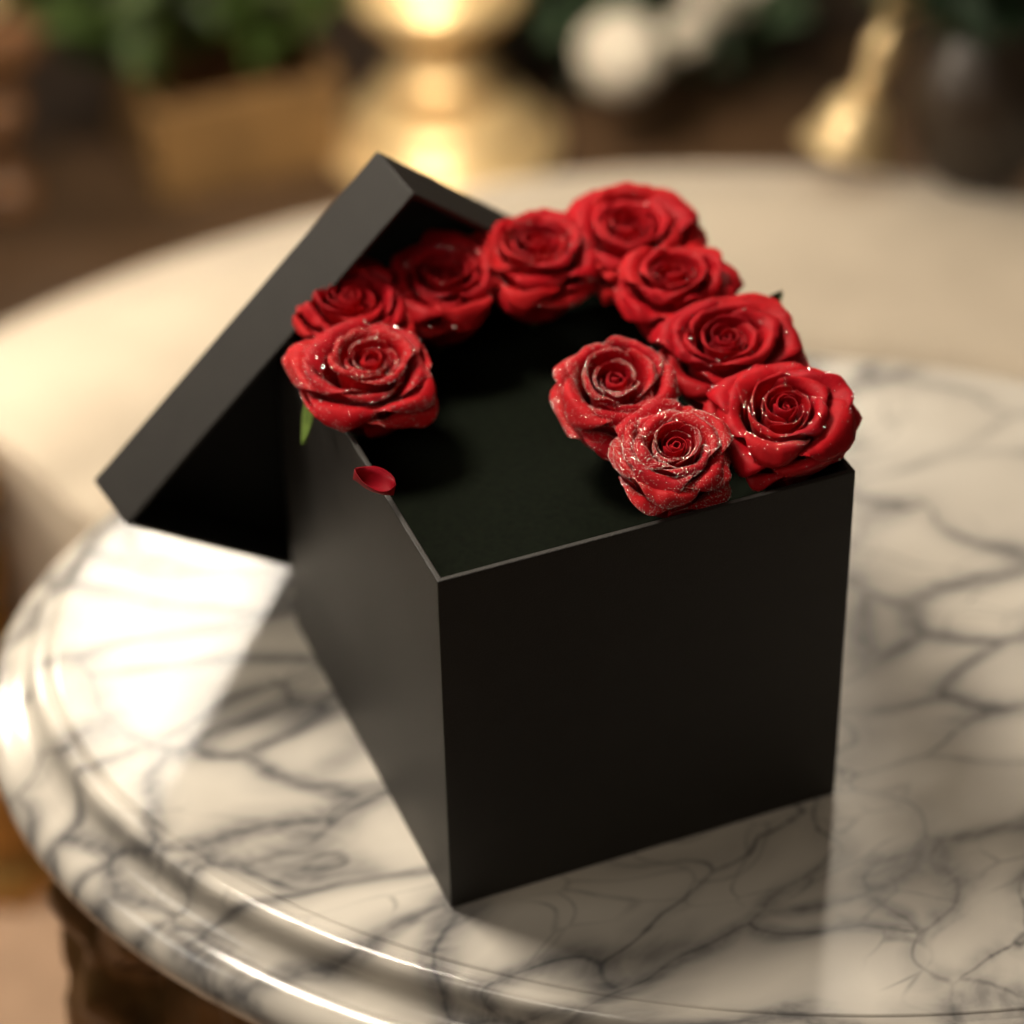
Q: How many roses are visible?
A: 10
